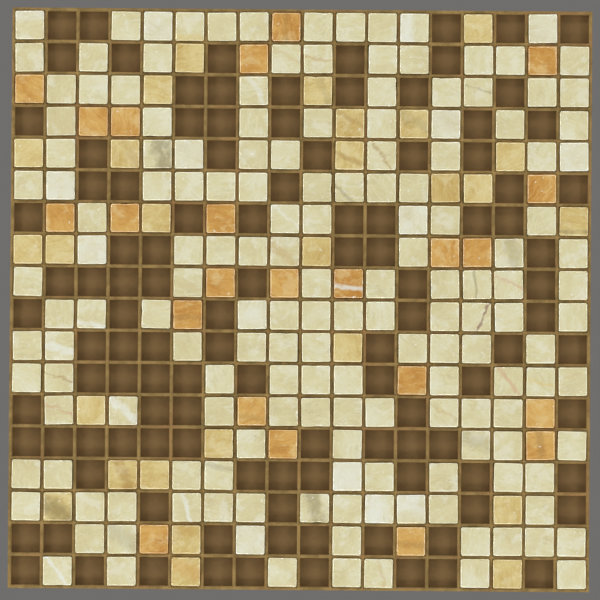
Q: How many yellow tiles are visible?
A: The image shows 27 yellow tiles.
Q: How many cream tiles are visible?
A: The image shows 162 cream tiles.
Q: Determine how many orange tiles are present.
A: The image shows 23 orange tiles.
